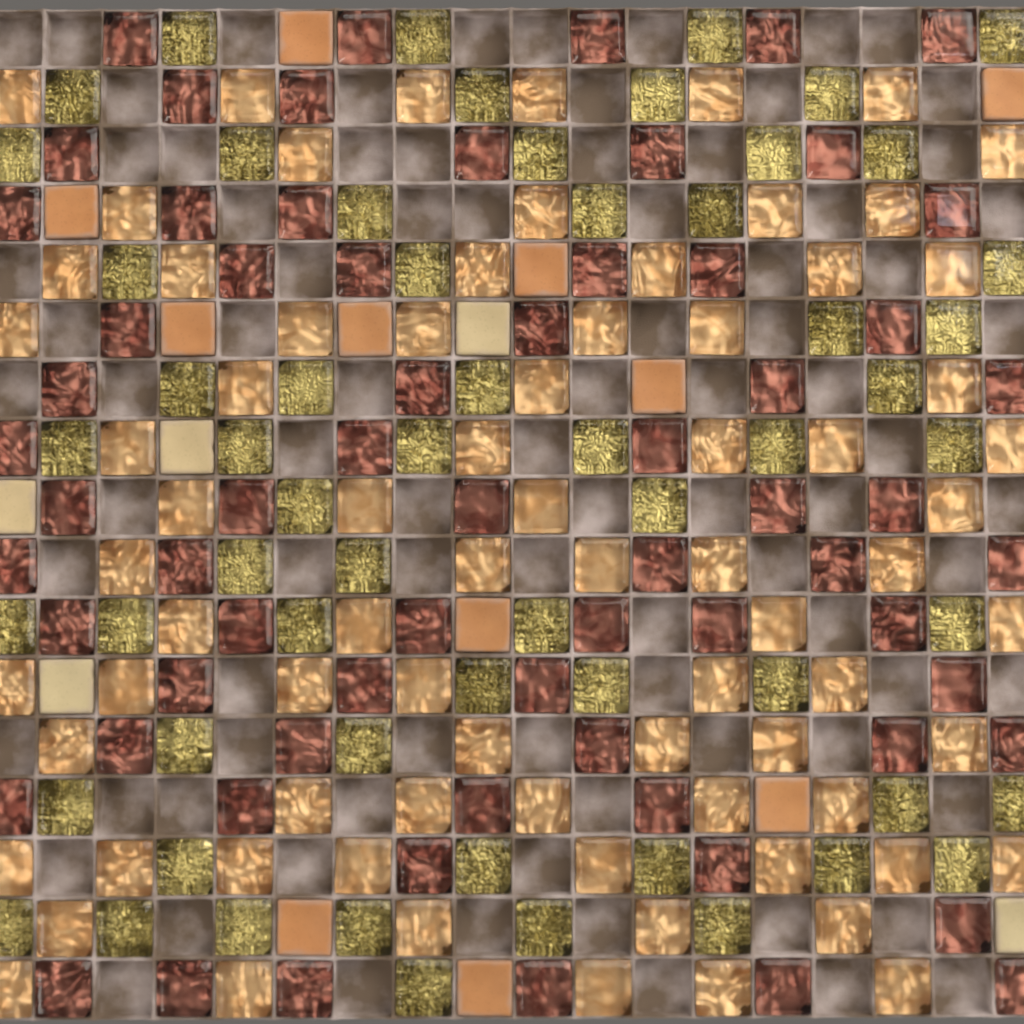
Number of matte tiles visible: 16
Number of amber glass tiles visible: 77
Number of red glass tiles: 67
